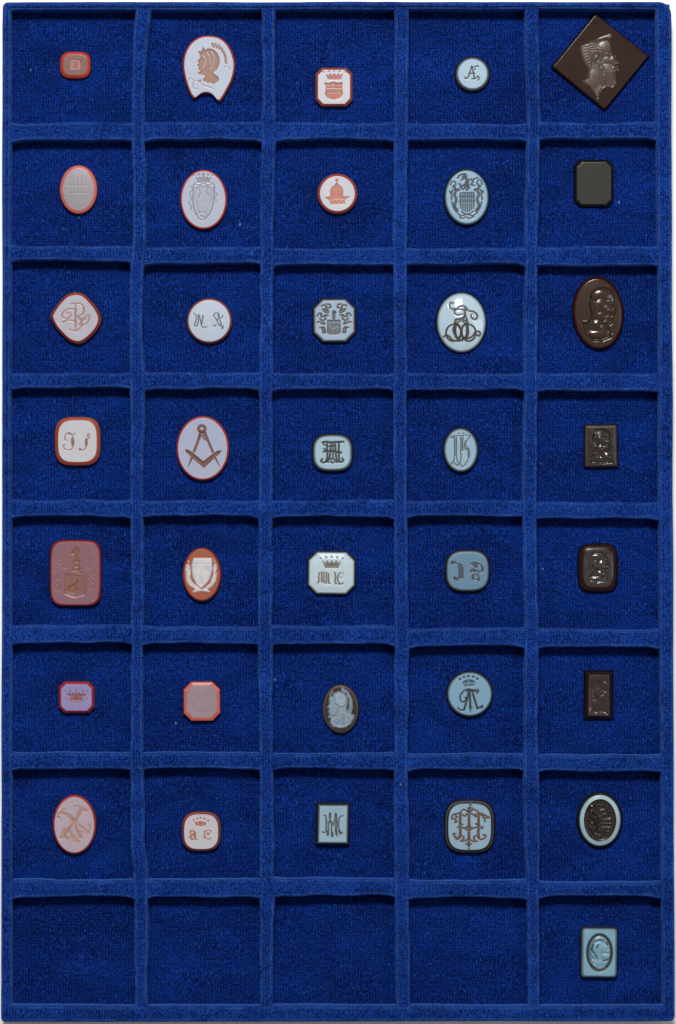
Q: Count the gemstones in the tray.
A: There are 36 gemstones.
